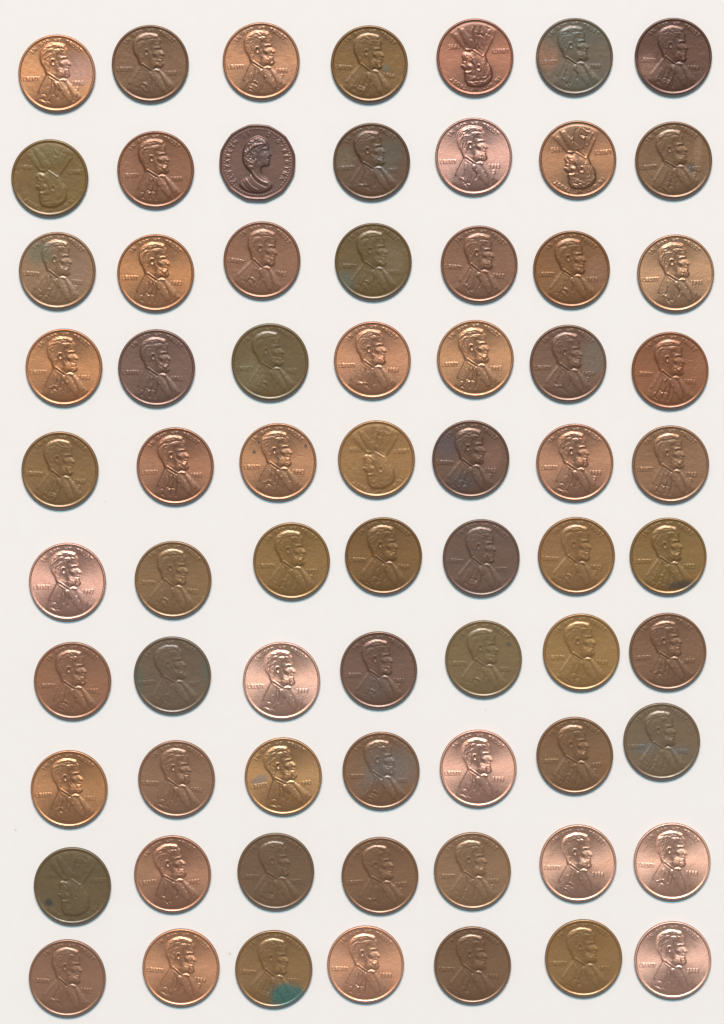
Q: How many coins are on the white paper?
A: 70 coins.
